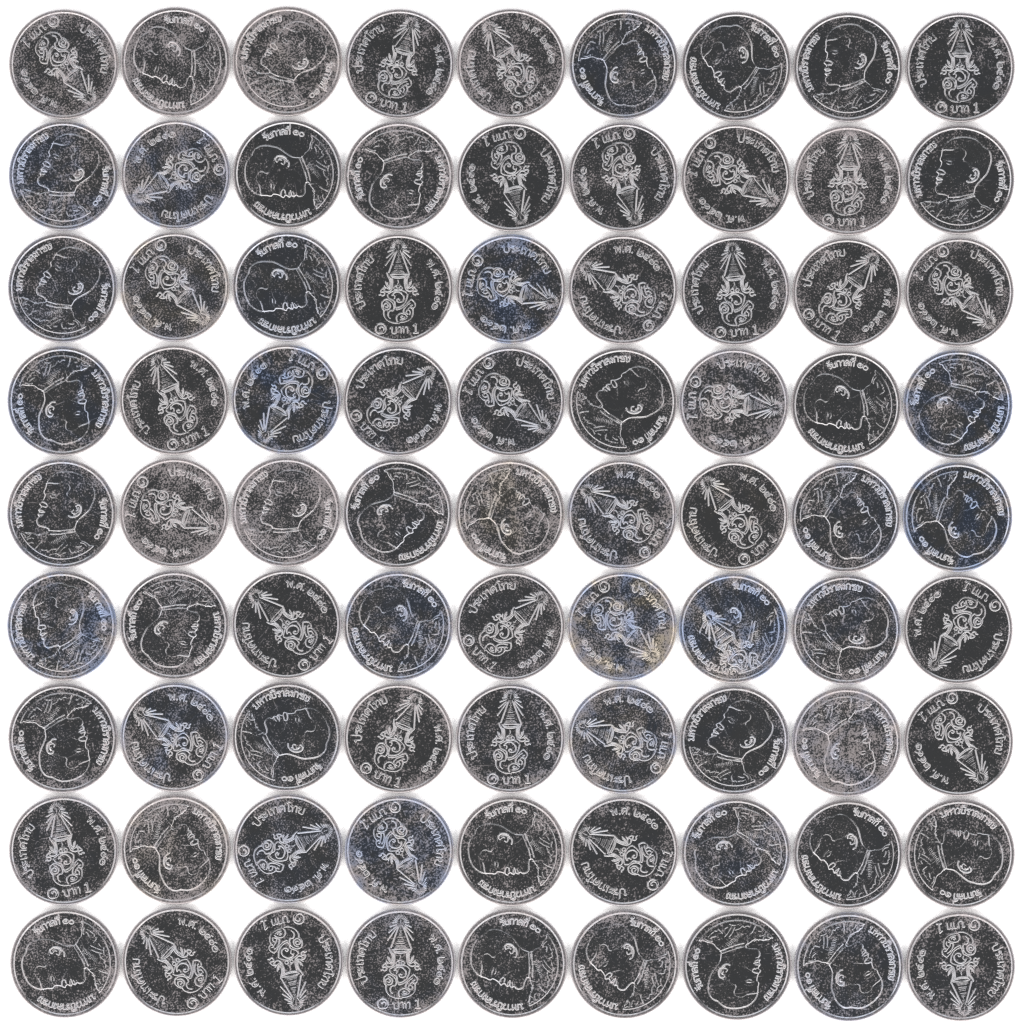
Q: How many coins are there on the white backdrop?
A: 81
